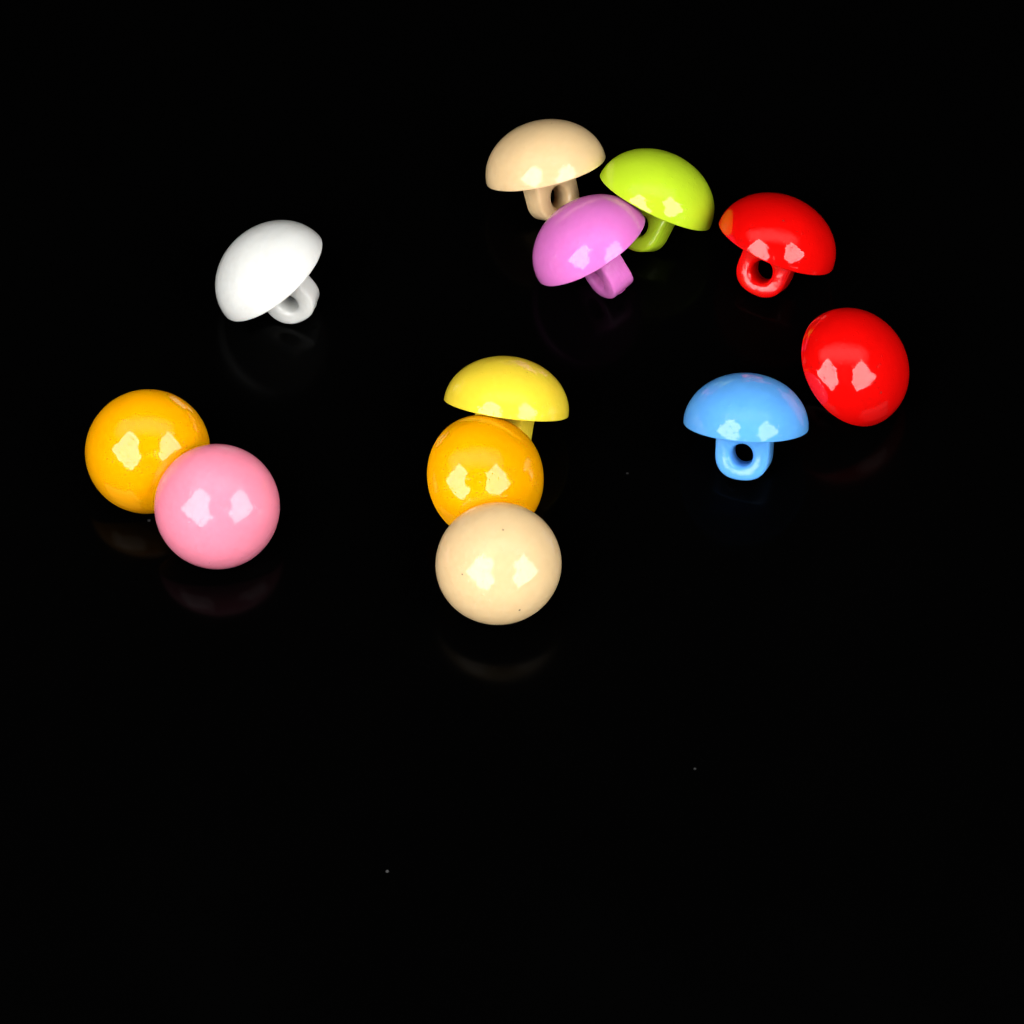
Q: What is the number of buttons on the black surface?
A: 12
